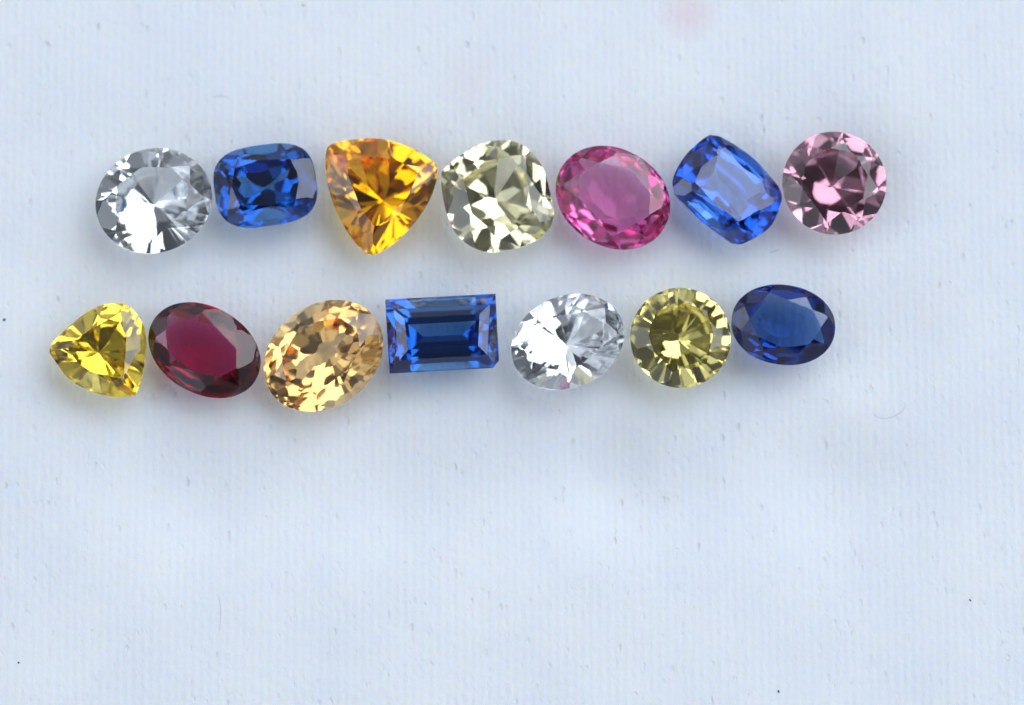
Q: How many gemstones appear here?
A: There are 14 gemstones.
